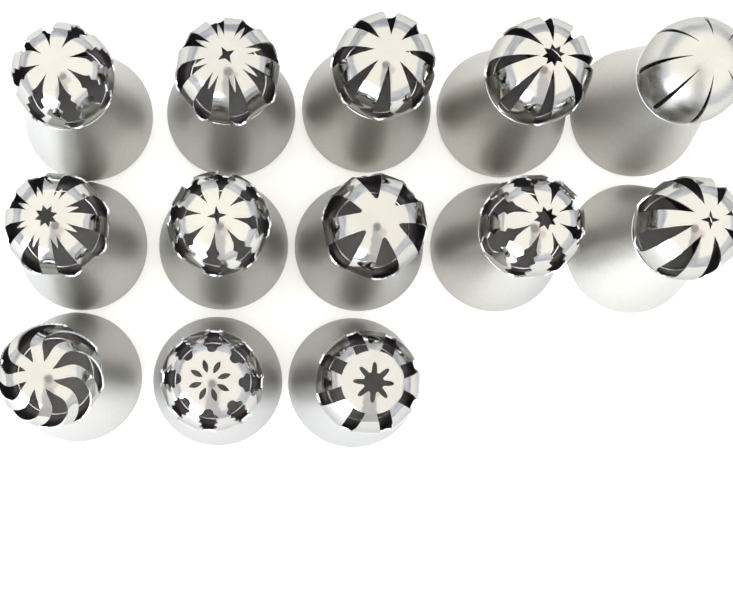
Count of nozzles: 13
